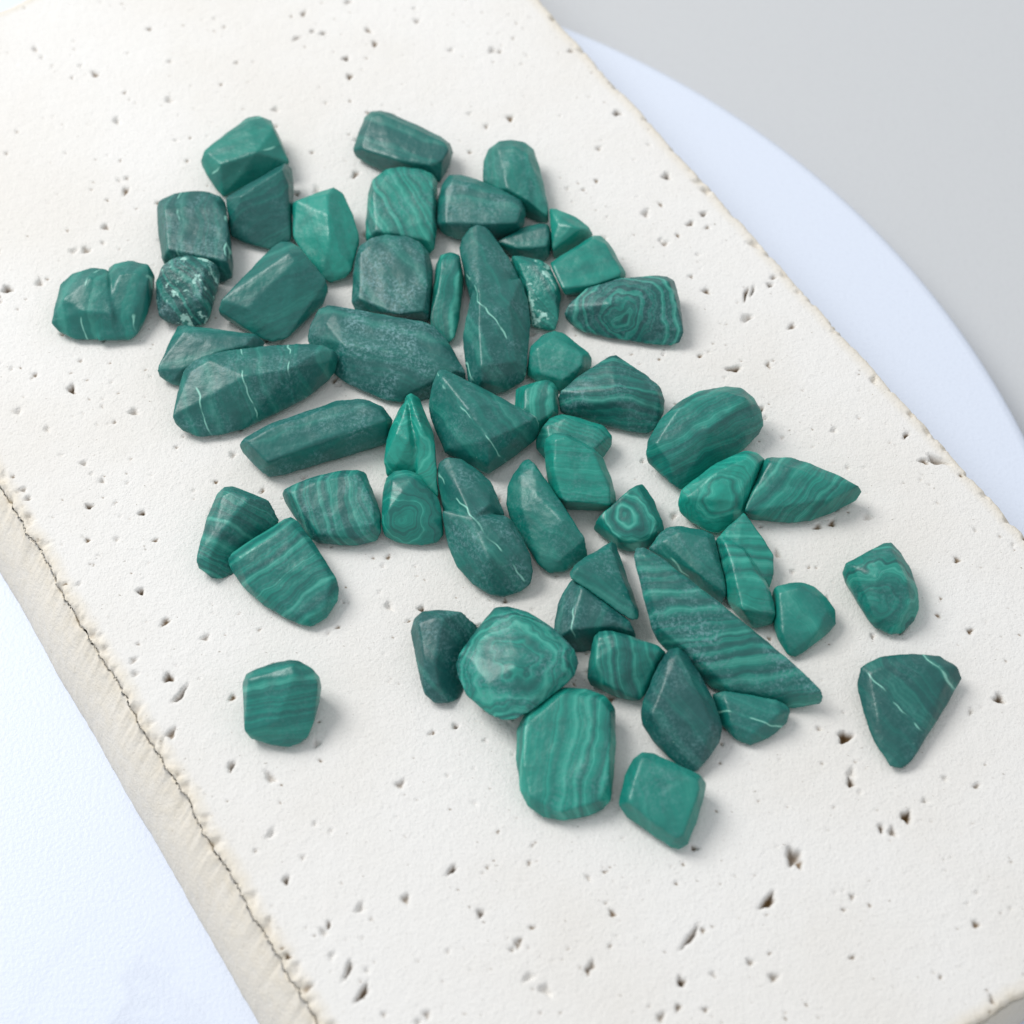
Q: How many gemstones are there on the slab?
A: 56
